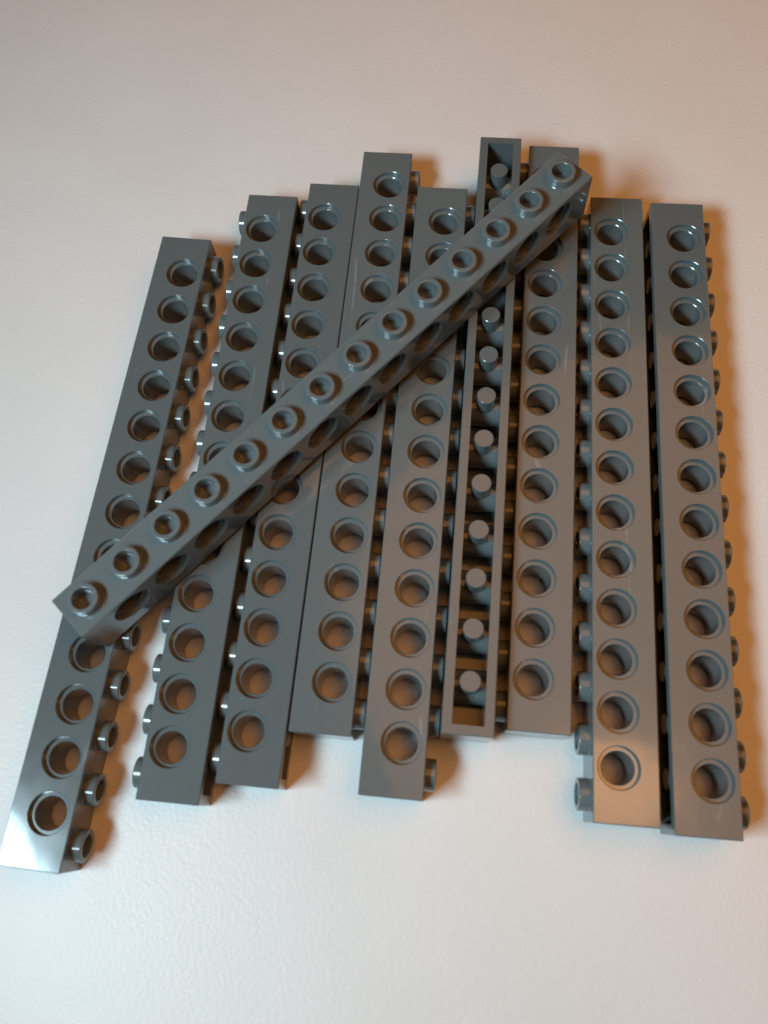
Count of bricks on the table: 10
